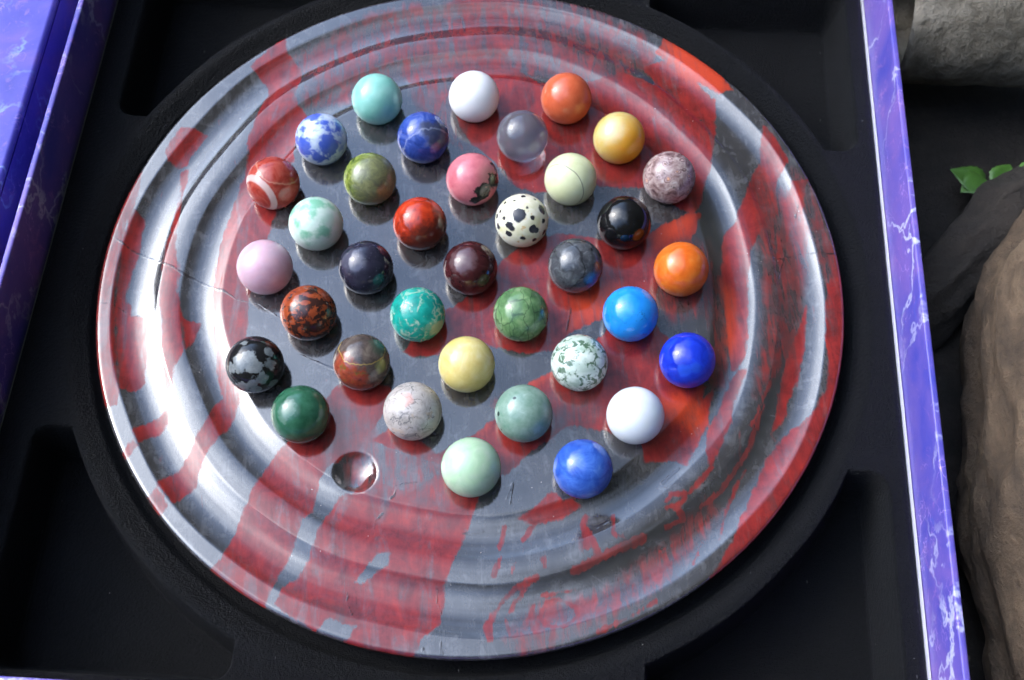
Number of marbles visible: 36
